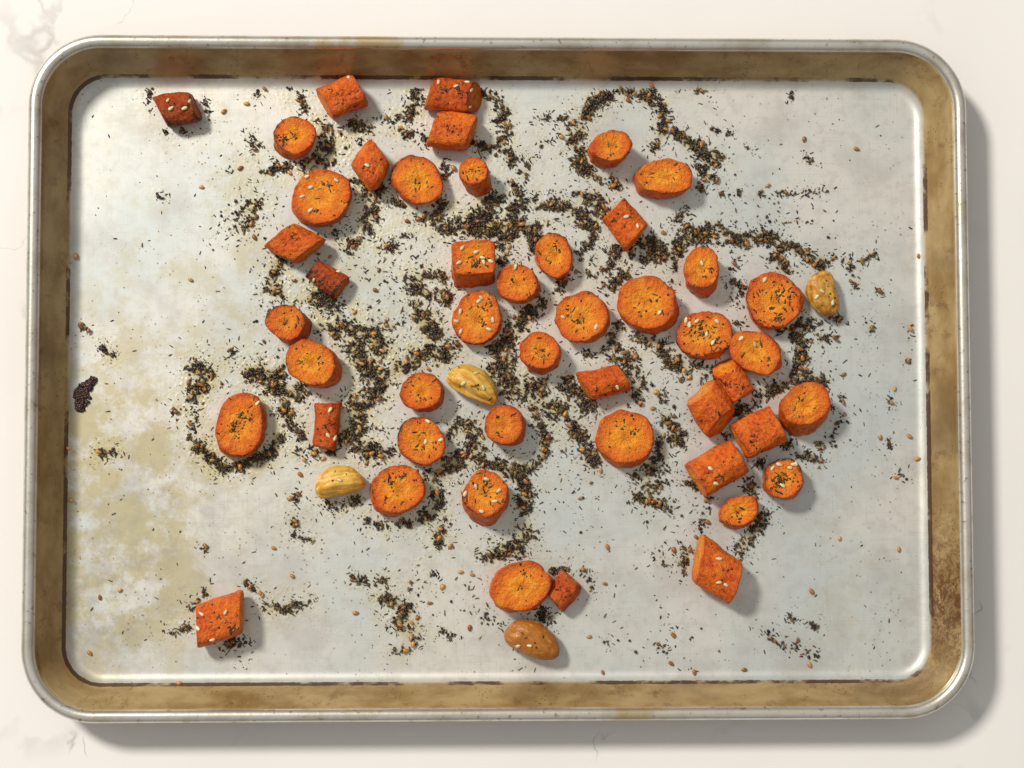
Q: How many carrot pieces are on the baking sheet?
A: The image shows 47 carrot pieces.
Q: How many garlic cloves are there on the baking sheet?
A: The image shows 4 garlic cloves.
